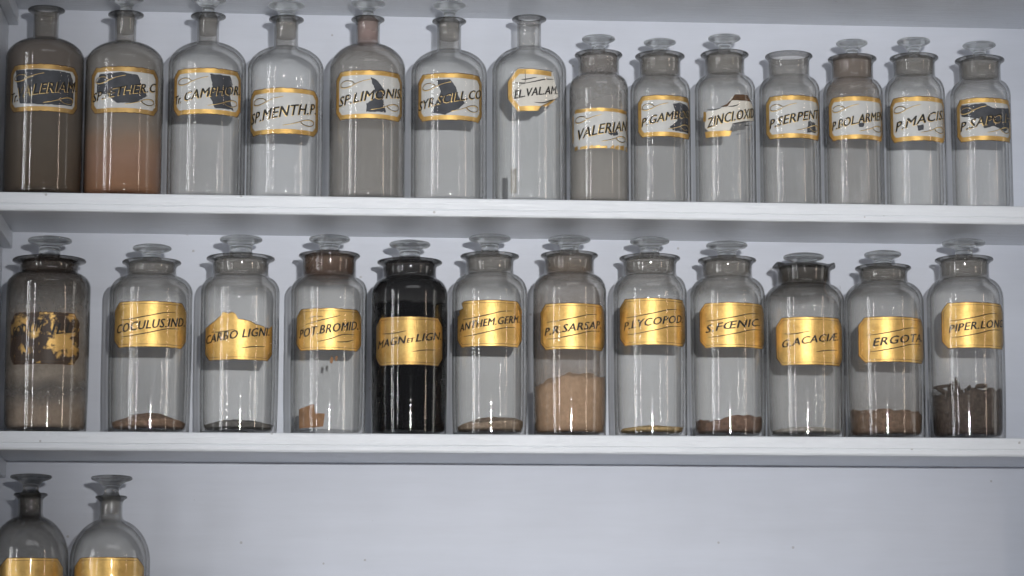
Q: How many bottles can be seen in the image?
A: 28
